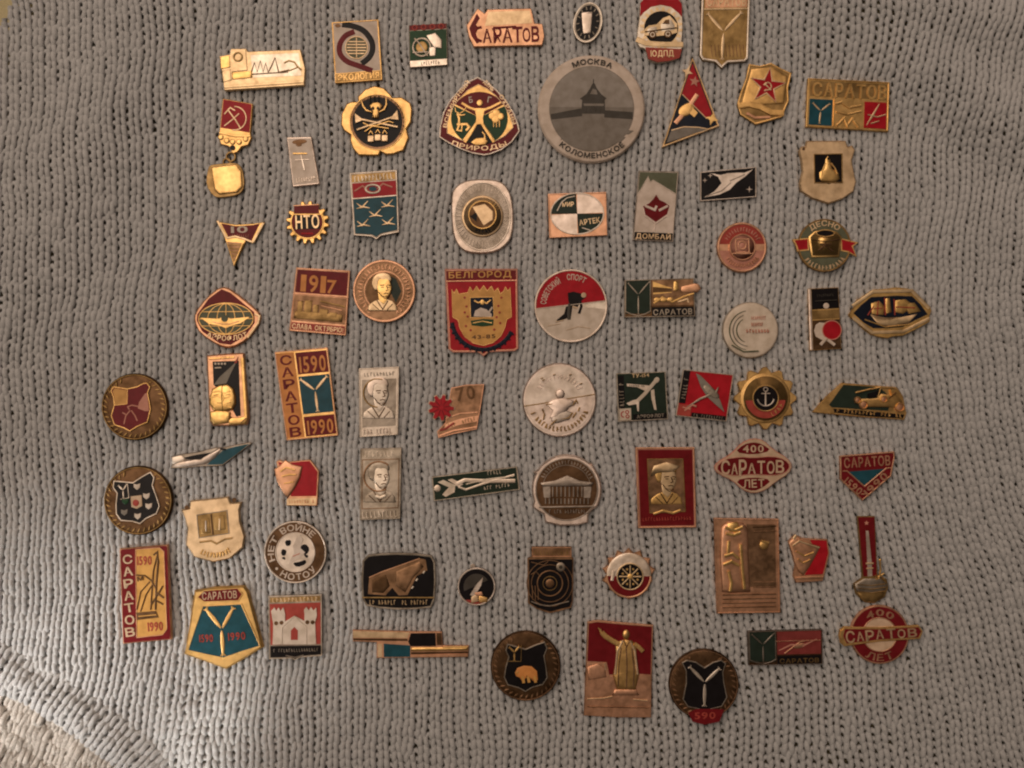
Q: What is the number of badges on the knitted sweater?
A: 71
